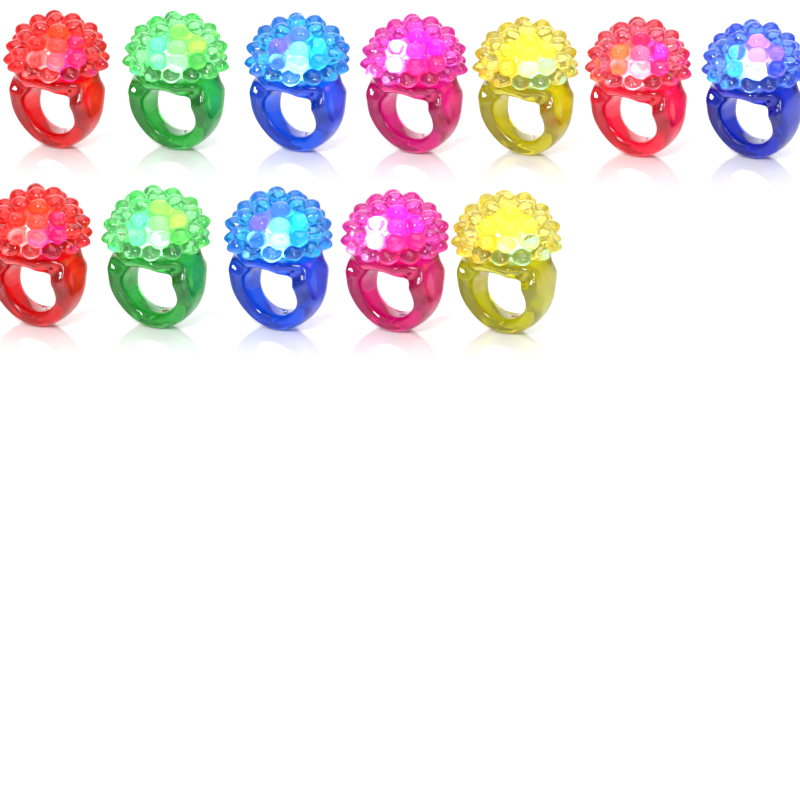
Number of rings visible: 12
